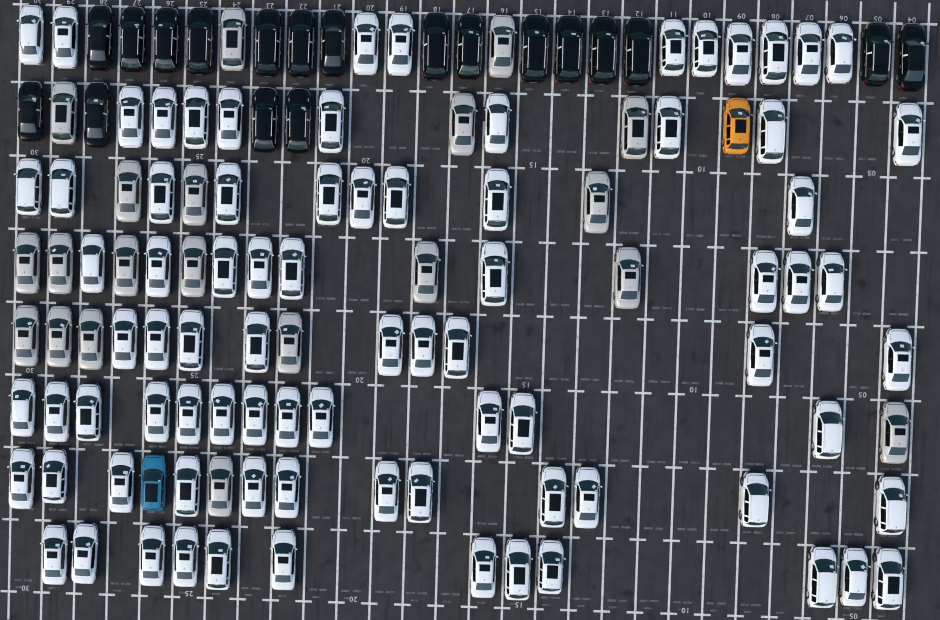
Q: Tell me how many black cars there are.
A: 19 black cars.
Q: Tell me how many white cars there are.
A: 82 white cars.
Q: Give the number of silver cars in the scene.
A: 20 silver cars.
